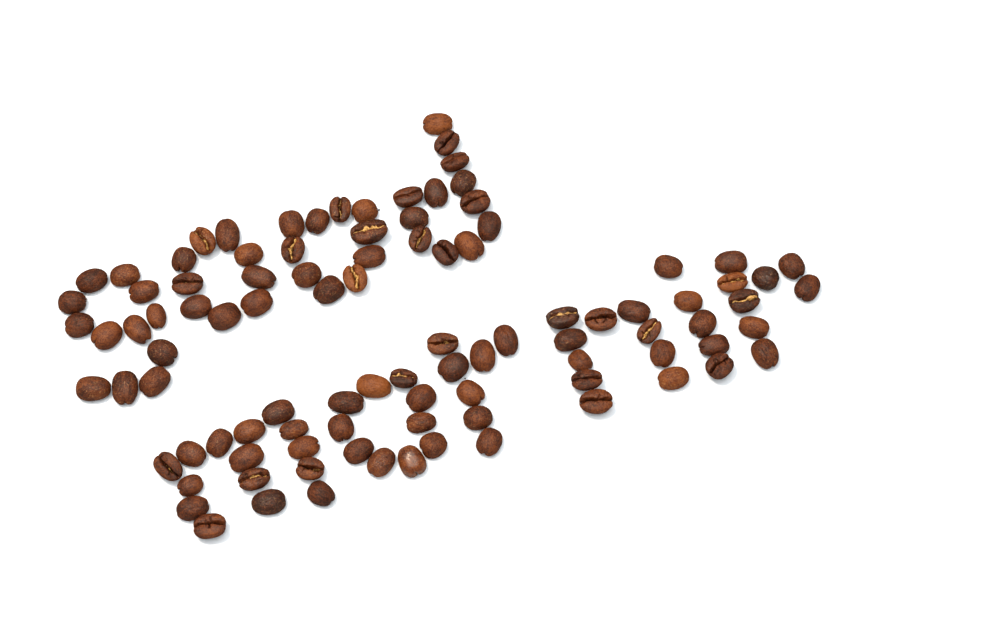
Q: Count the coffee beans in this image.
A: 98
